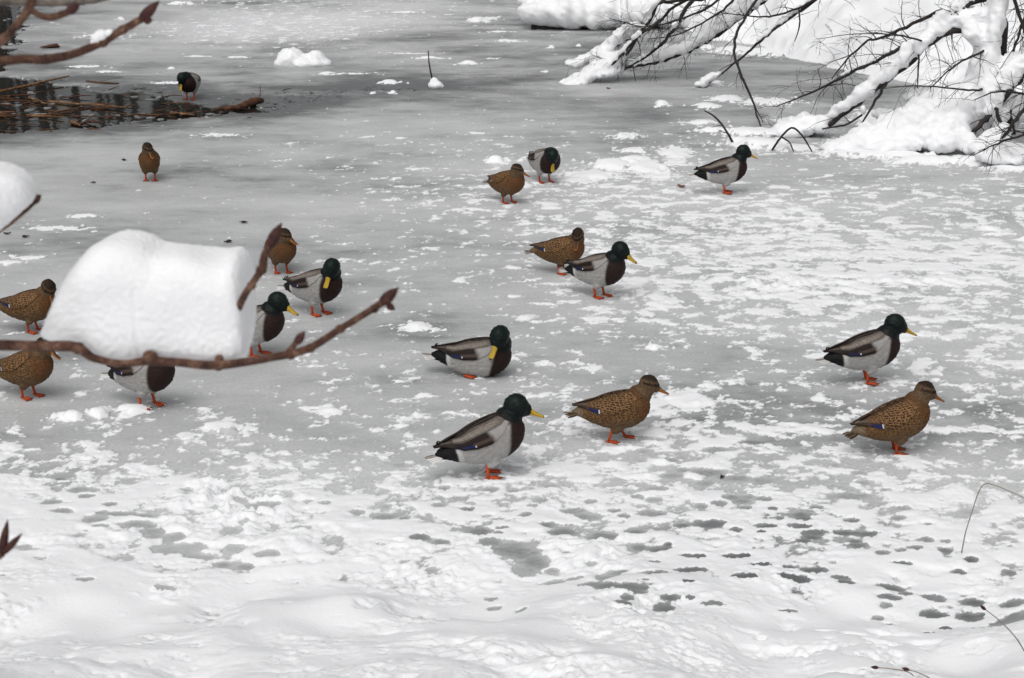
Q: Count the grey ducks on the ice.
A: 10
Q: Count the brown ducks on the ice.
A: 8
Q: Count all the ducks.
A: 18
